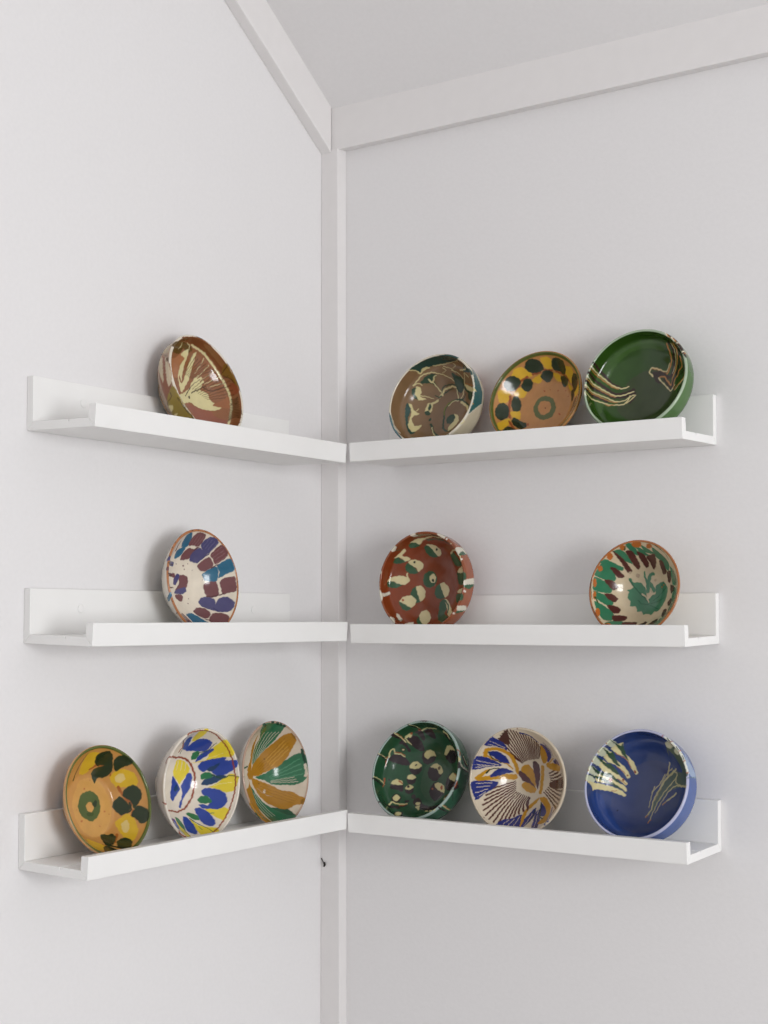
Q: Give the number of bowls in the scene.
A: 13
